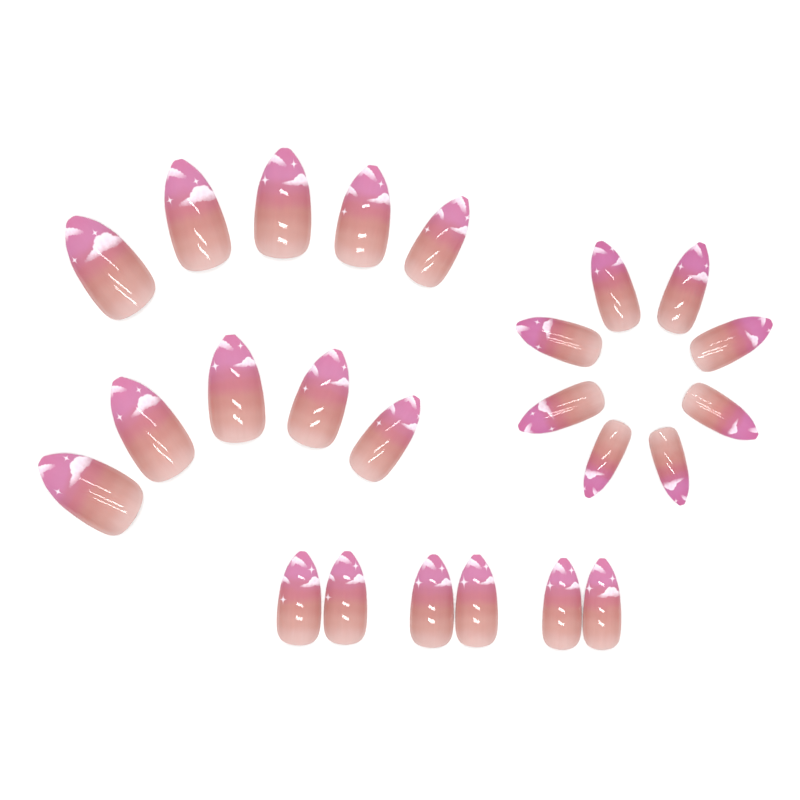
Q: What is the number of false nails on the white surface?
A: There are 24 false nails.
